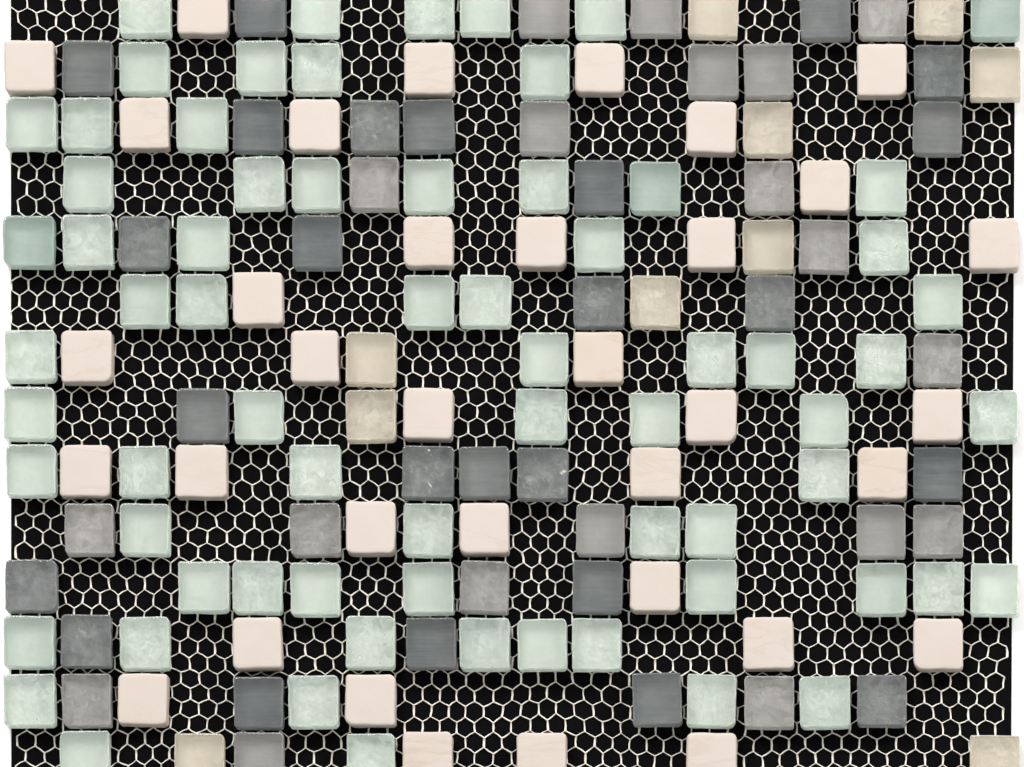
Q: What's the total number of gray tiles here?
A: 44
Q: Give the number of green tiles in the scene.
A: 69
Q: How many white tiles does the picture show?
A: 35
